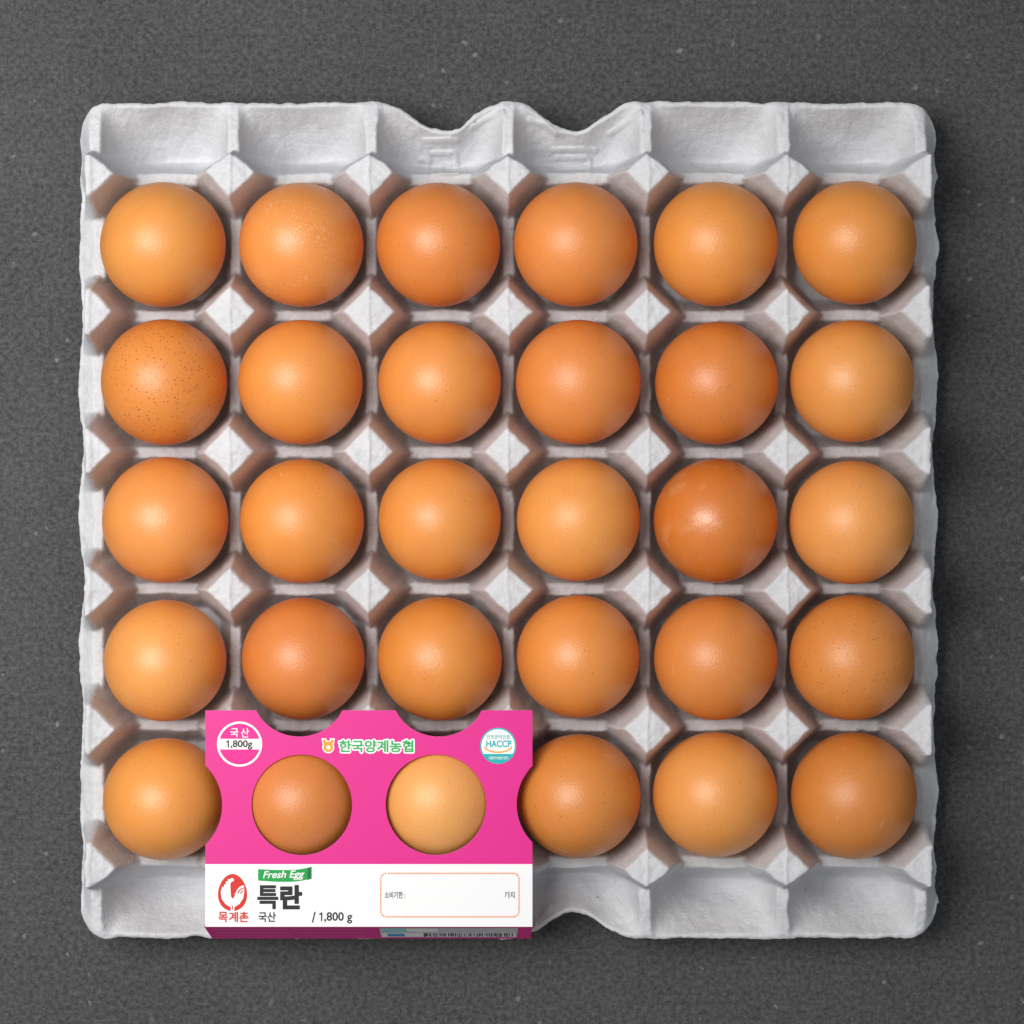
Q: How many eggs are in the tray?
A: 30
